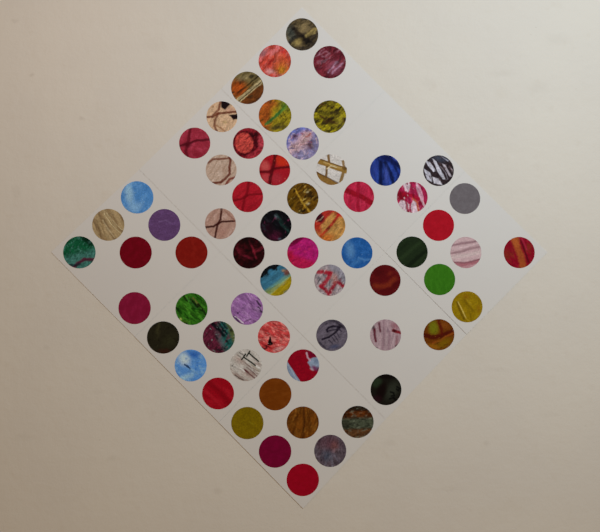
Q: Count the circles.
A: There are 62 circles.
